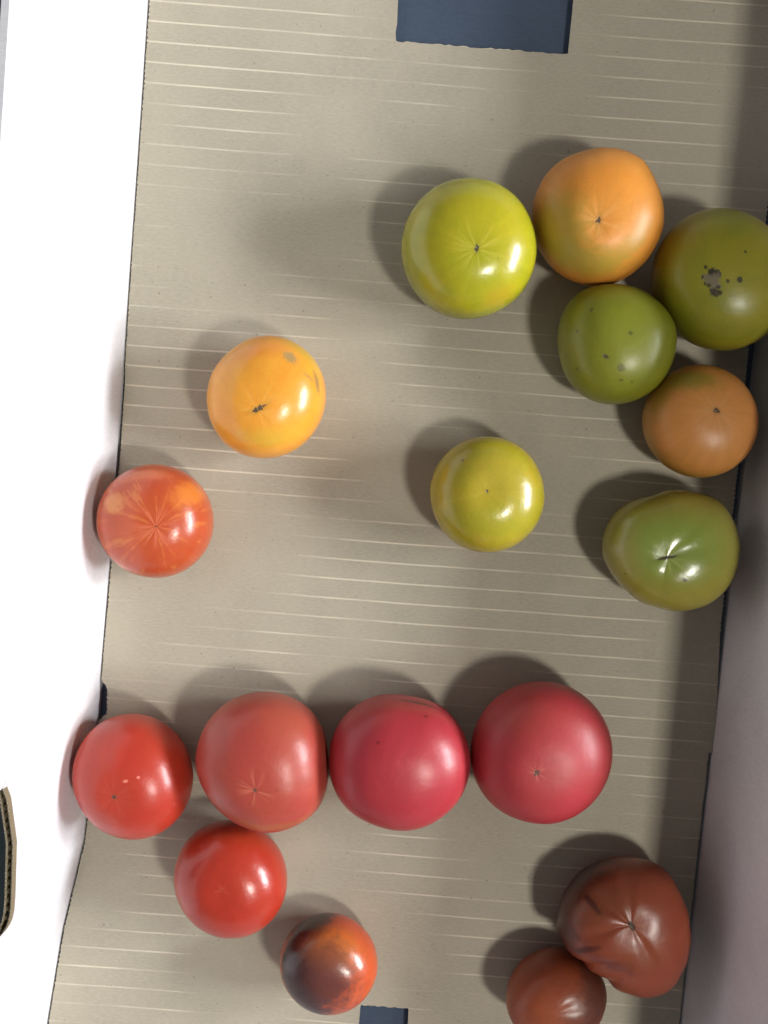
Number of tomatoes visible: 17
